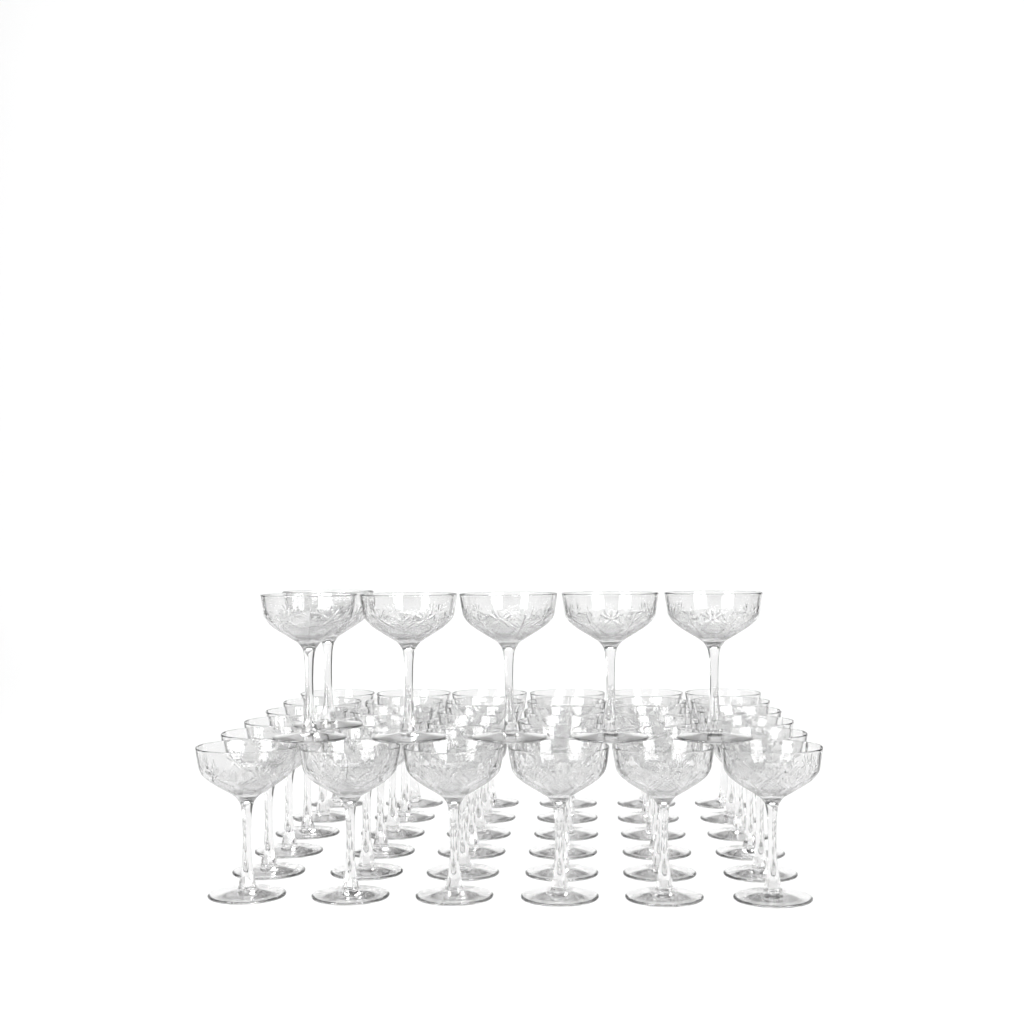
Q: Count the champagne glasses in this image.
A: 42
